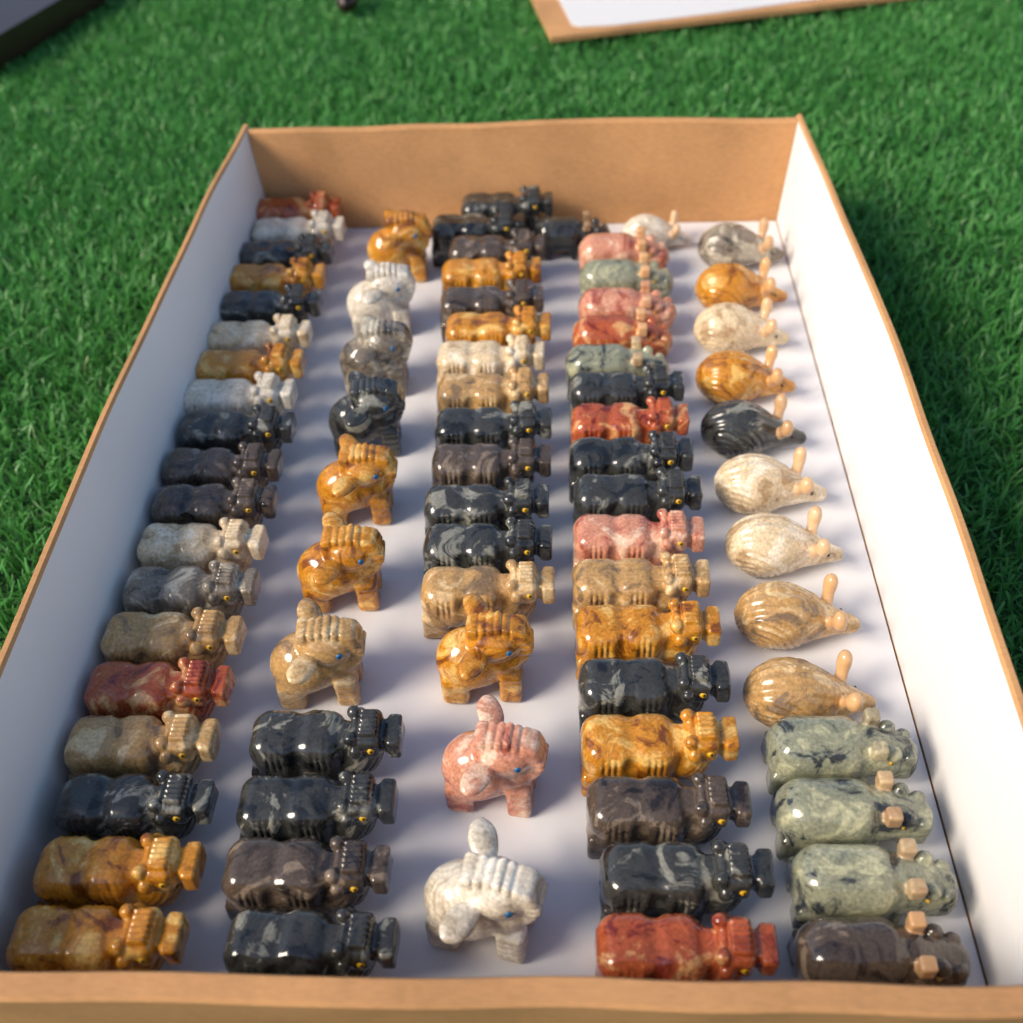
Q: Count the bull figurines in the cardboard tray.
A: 48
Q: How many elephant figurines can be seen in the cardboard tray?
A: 10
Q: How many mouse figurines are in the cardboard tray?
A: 10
